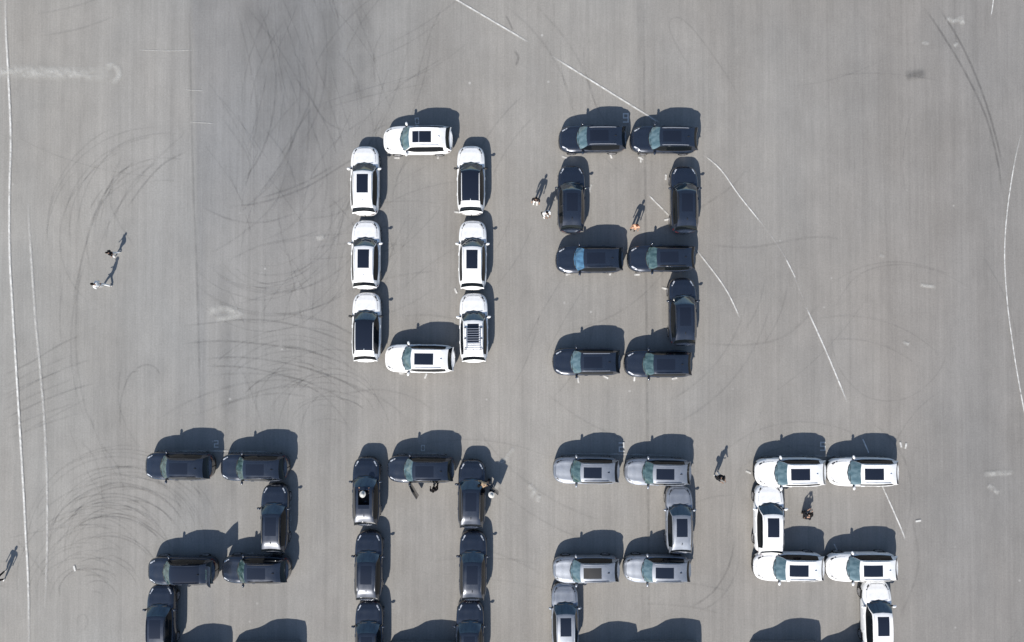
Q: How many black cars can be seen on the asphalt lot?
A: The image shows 22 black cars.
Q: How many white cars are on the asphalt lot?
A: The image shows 14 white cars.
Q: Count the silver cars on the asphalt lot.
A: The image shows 6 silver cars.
